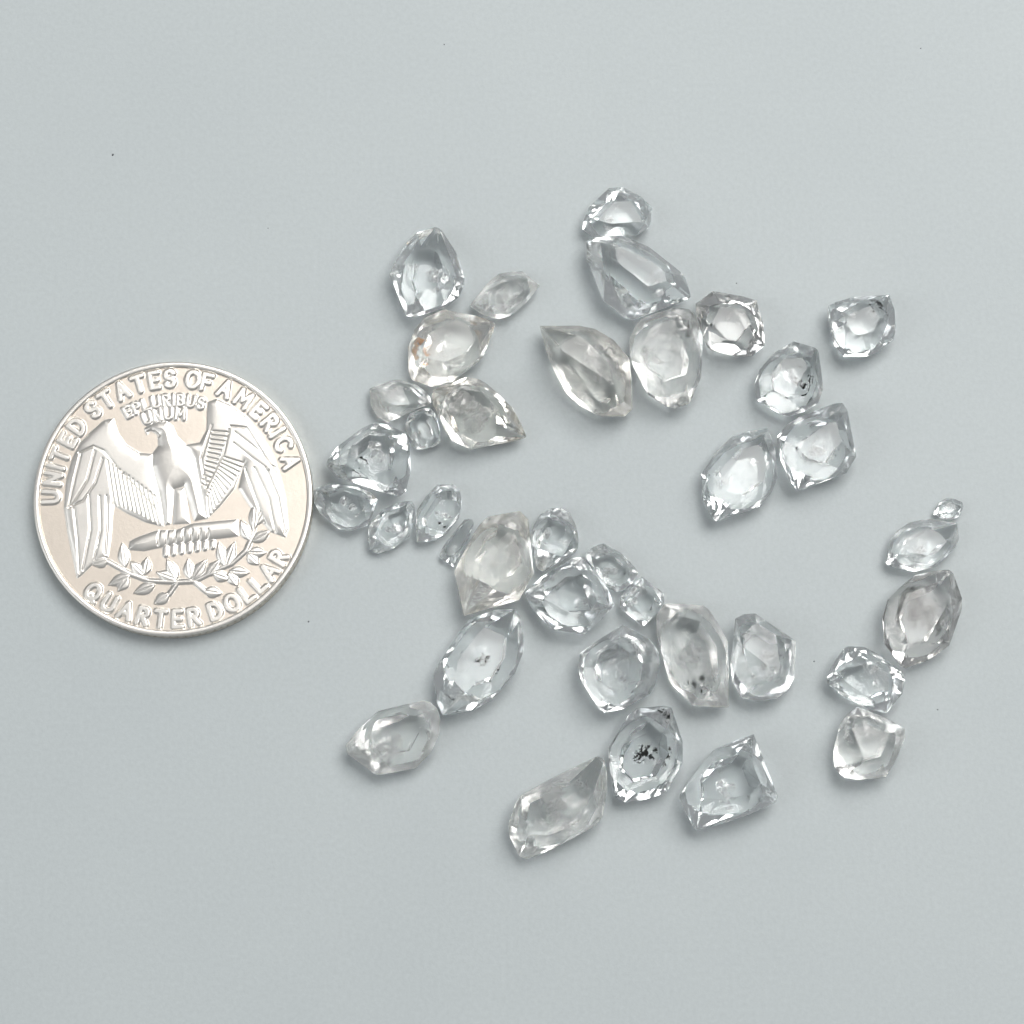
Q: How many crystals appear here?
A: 38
